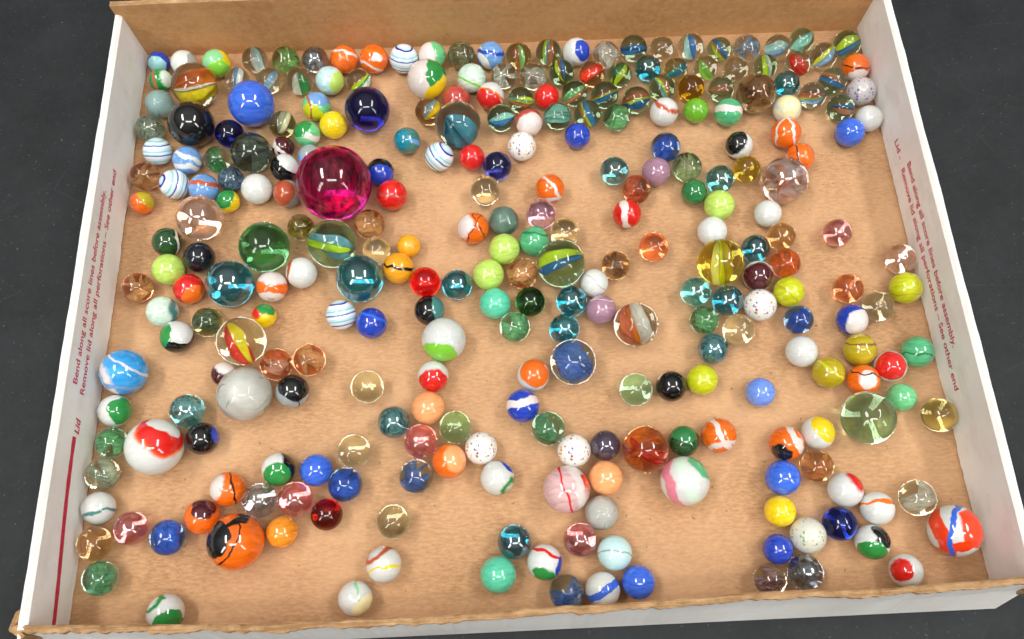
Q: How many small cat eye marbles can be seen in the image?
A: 35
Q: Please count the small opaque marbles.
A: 131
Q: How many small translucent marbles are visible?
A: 89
